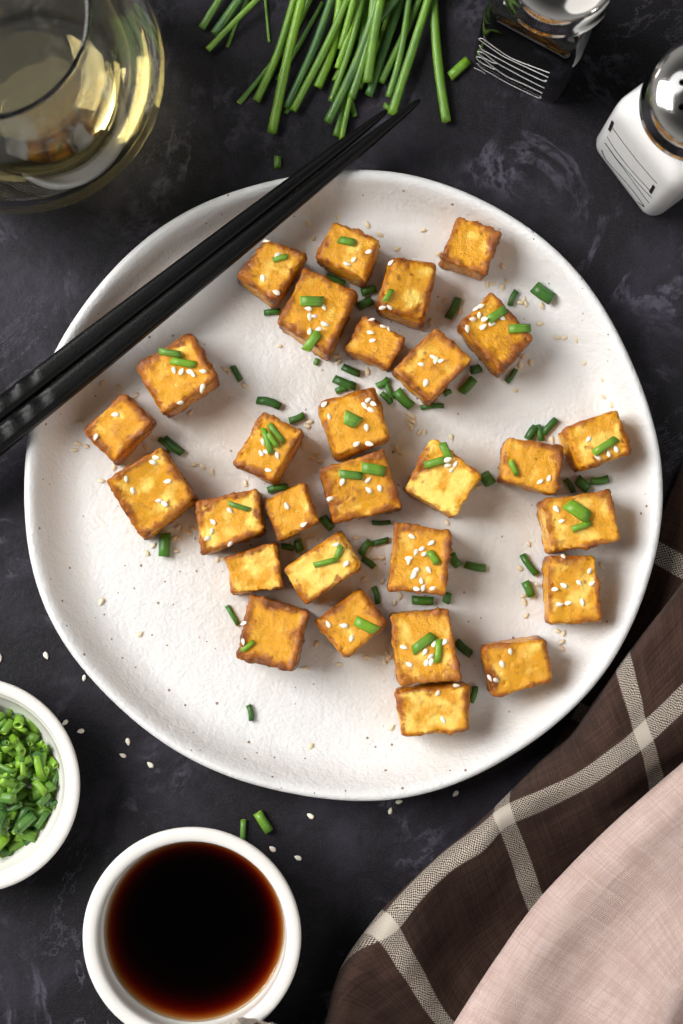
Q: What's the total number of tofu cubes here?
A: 29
